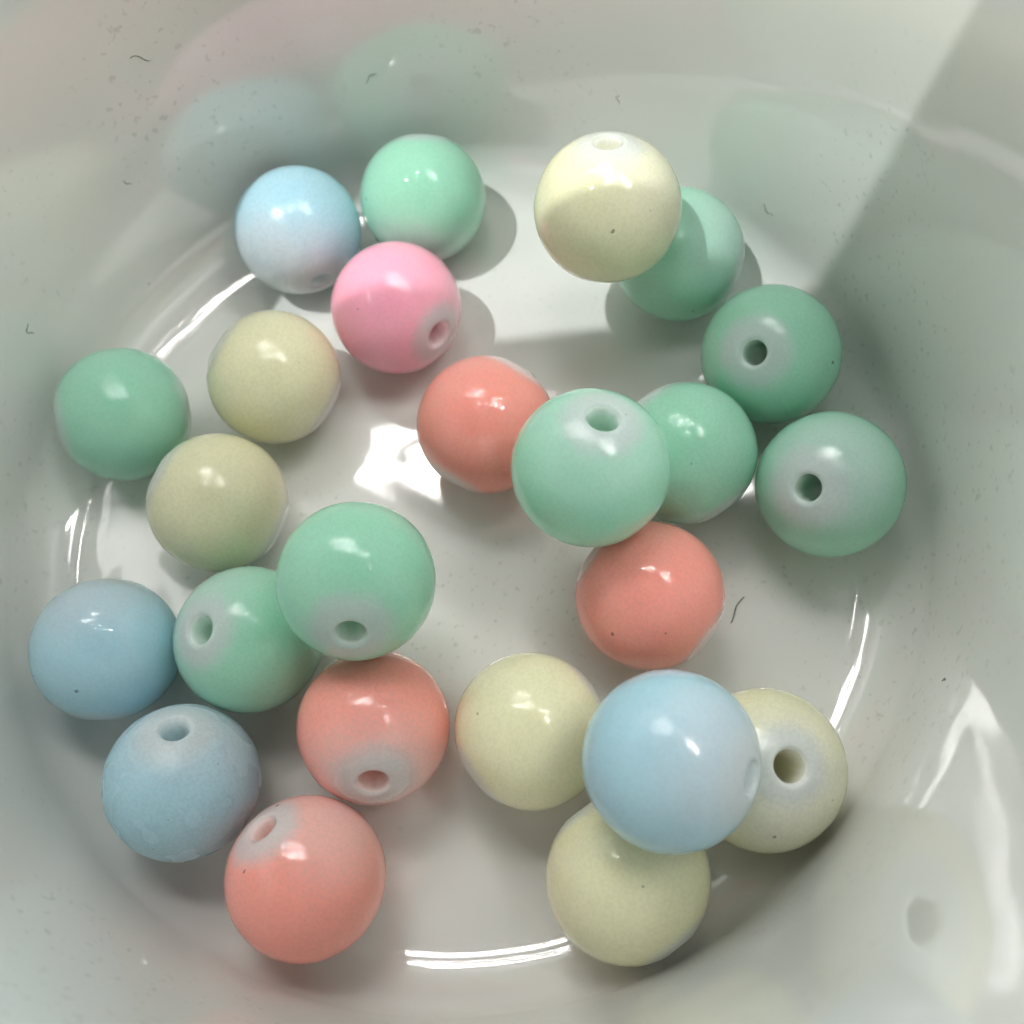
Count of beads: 24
